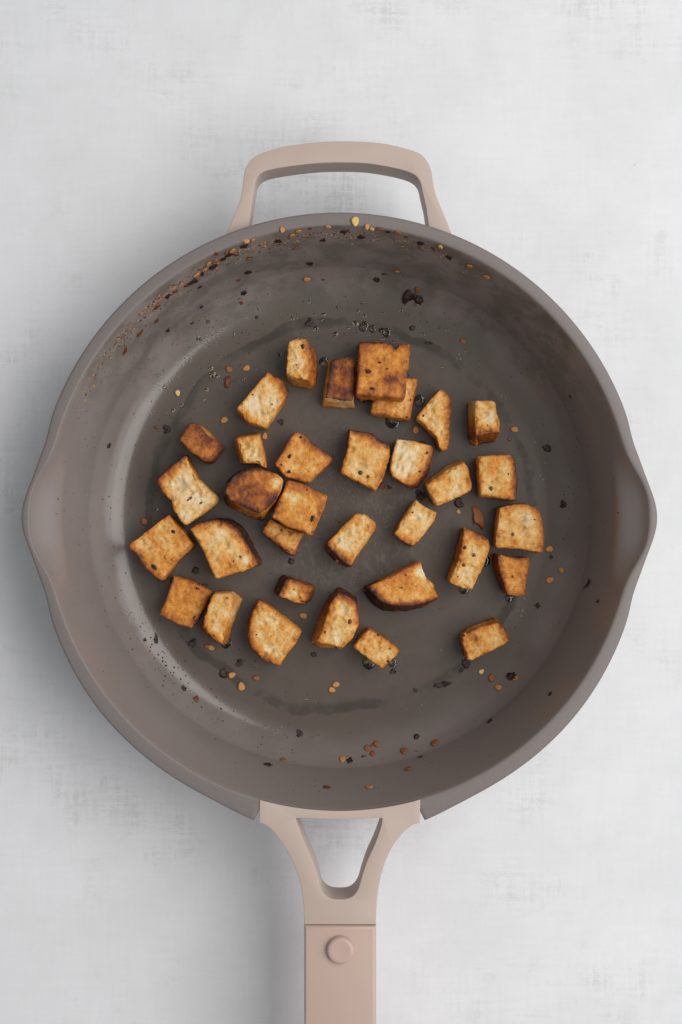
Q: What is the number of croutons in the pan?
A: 33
